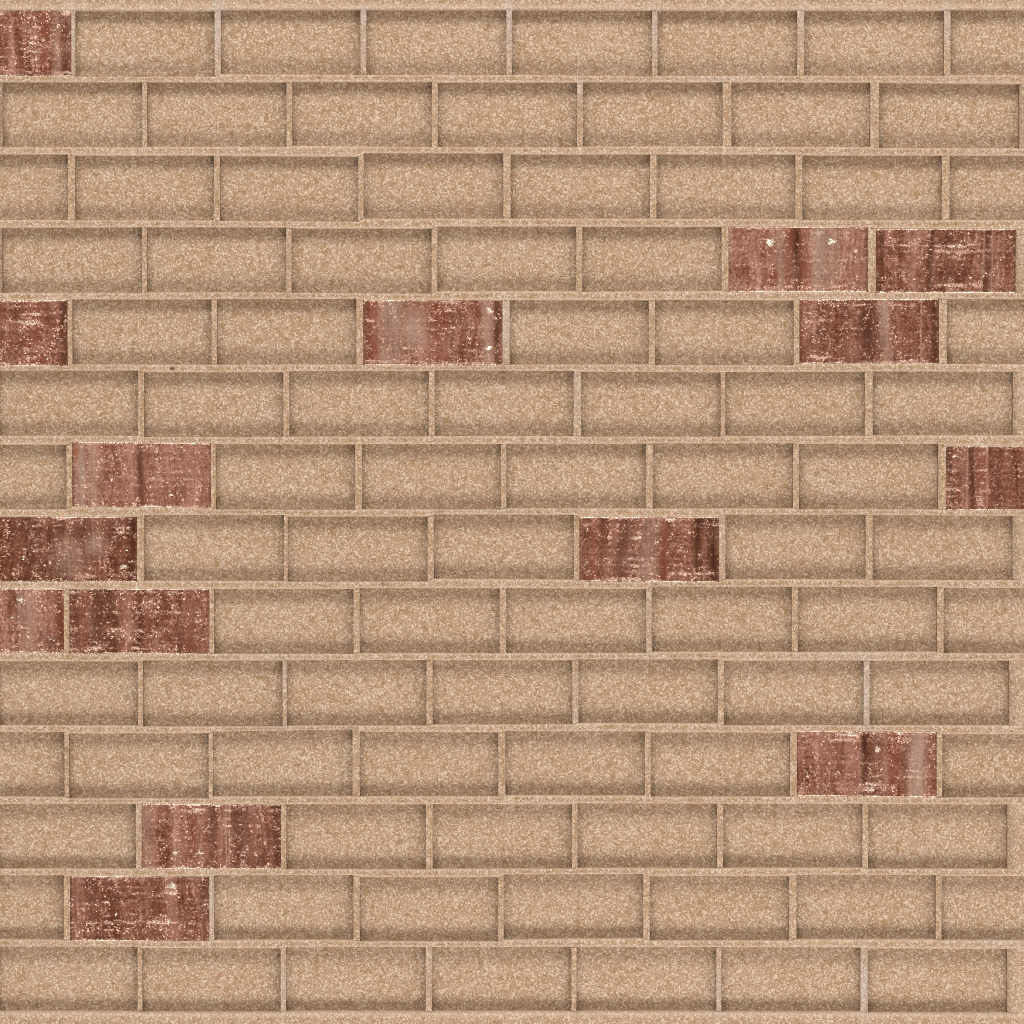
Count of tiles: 15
